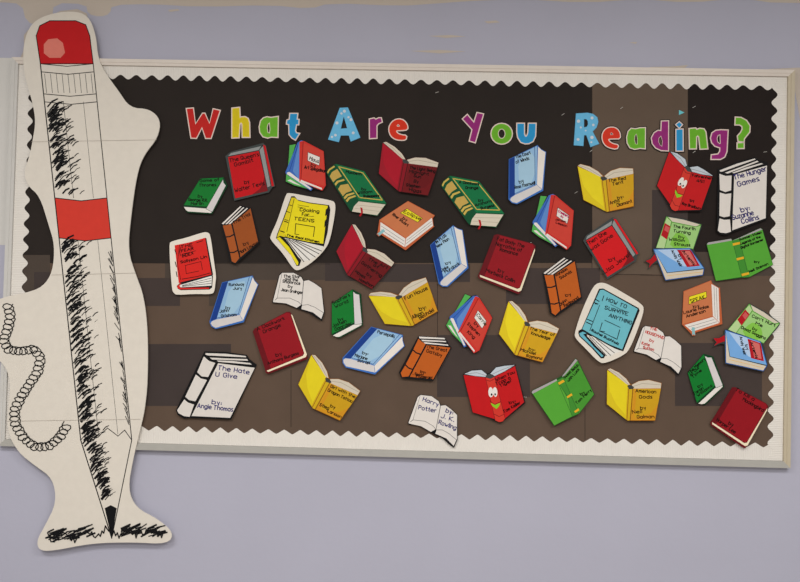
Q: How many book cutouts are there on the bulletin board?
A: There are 43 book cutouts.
